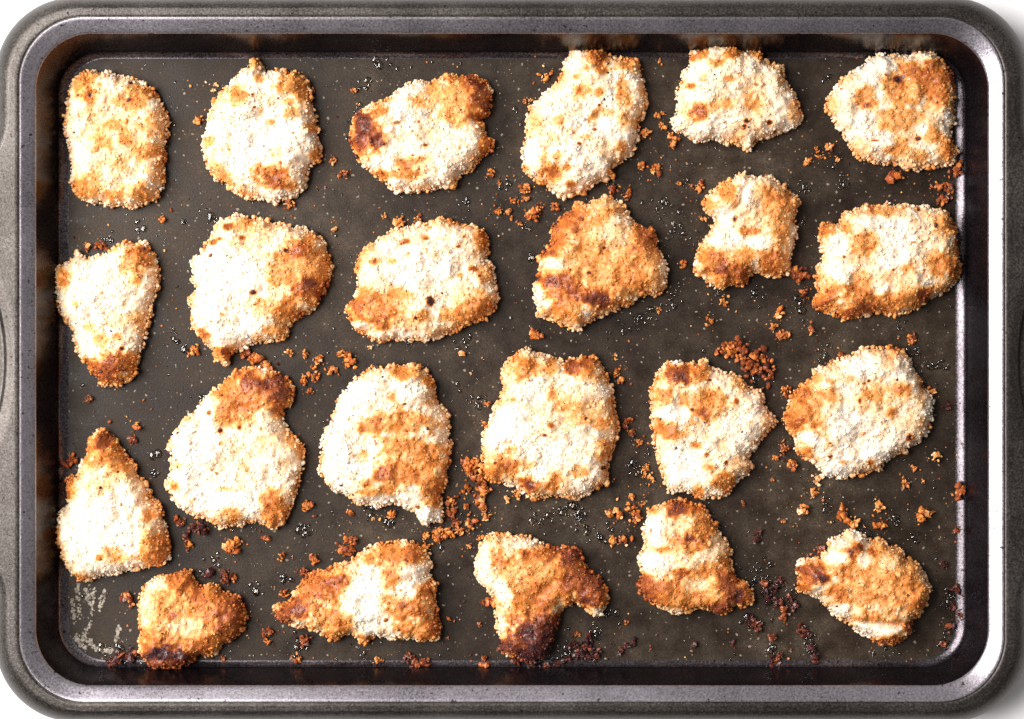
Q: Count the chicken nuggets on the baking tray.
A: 23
